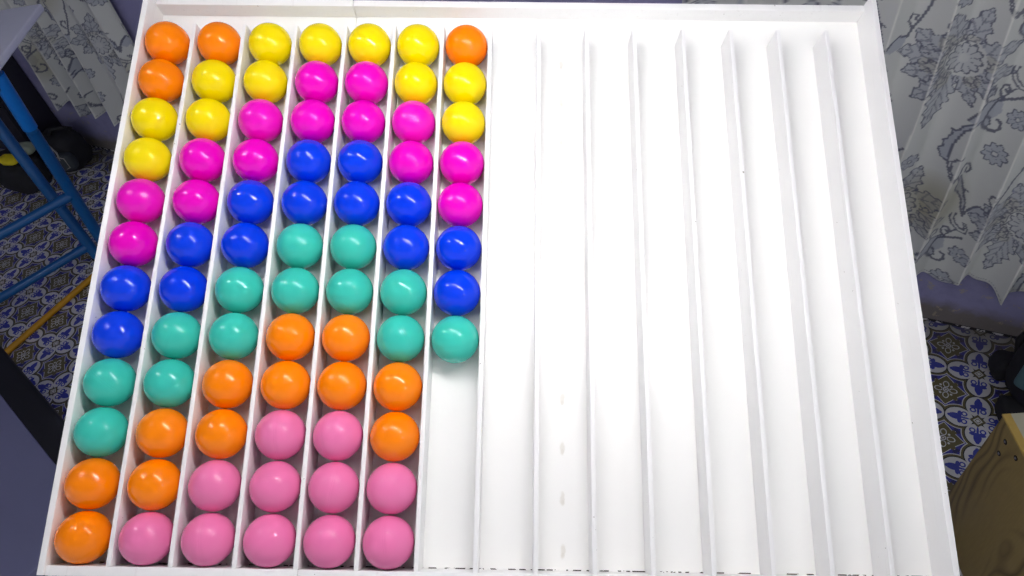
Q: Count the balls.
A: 80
